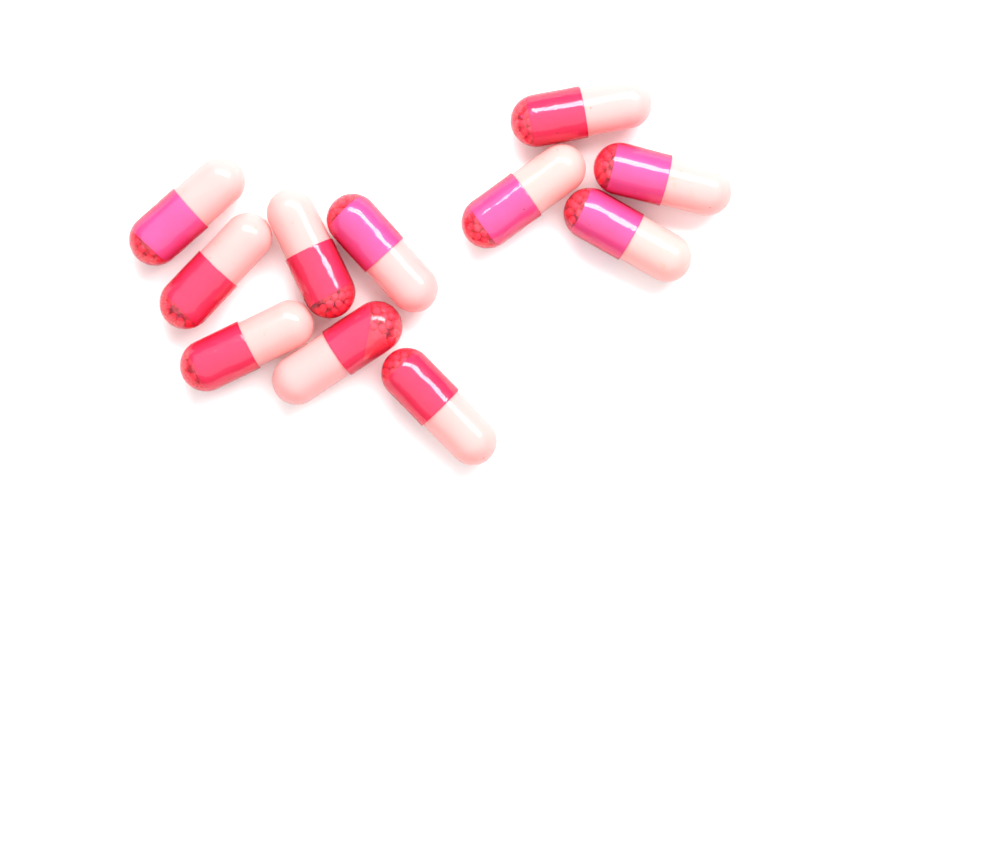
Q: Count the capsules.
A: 11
